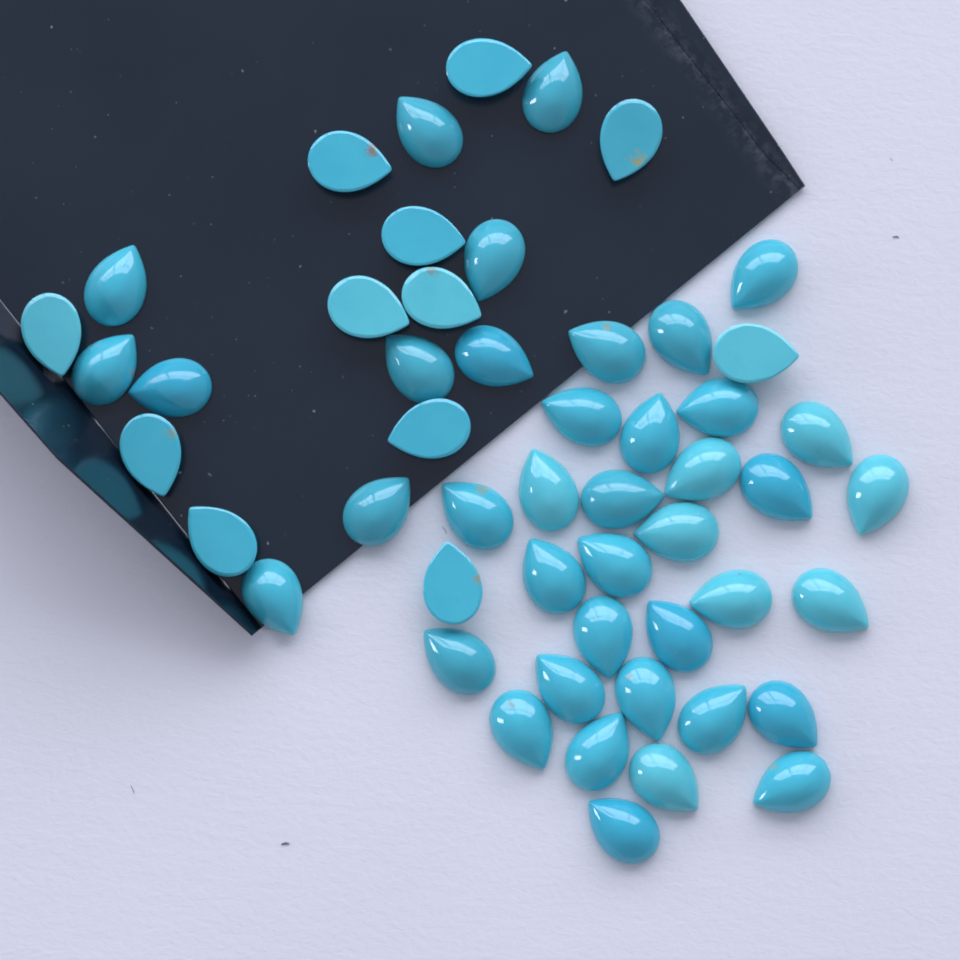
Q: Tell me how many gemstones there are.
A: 52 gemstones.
